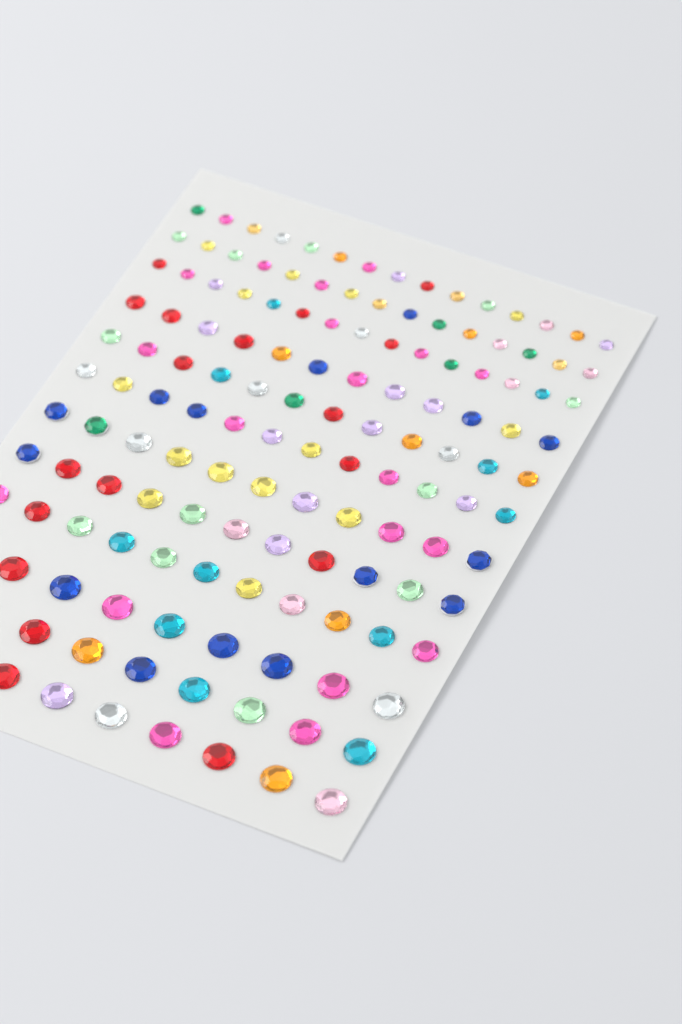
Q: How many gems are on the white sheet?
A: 136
